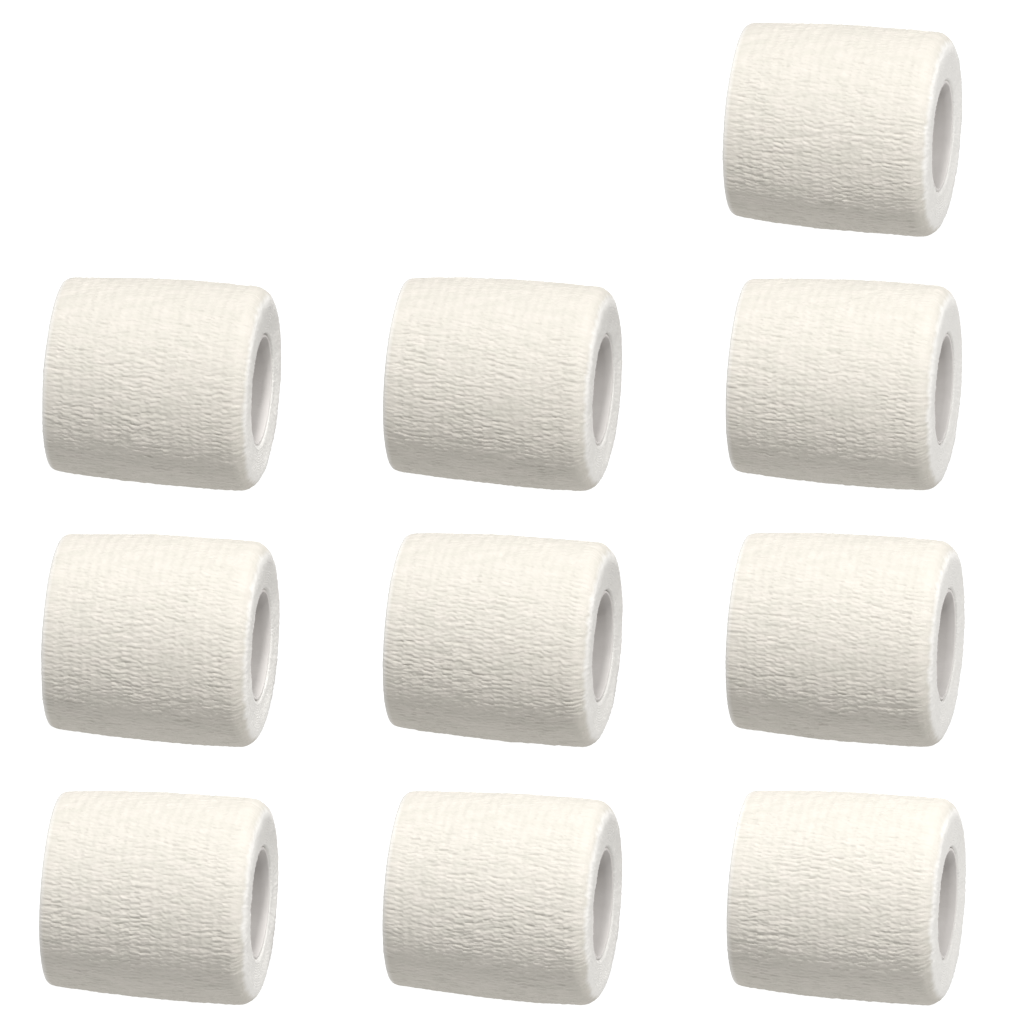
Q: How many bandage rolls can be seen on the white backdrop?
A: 10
